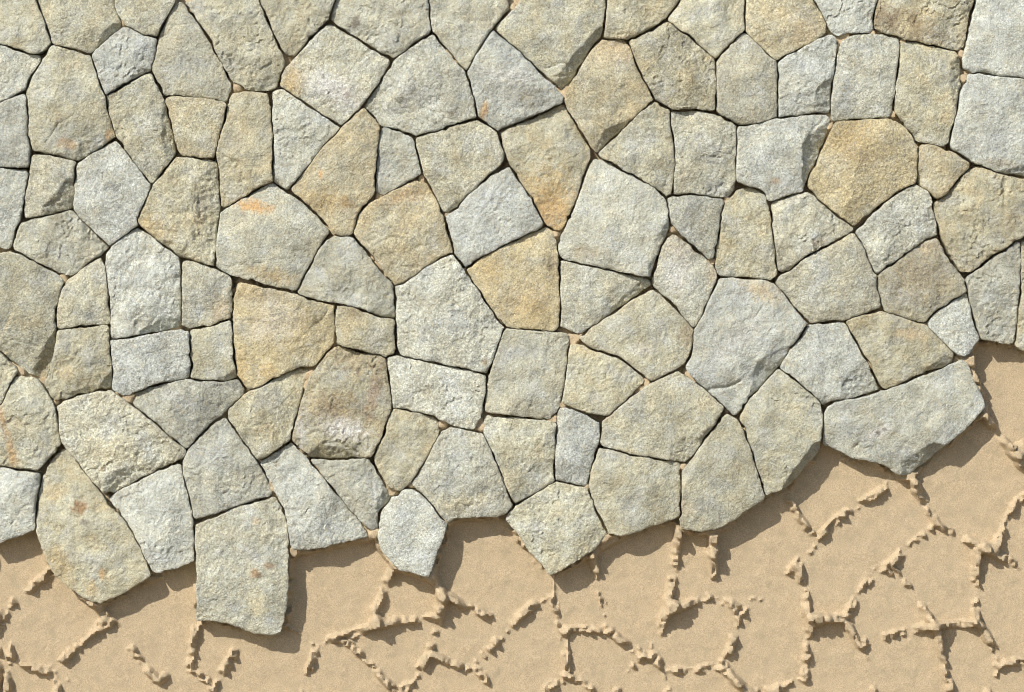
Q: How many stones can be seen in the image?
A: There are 106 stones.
